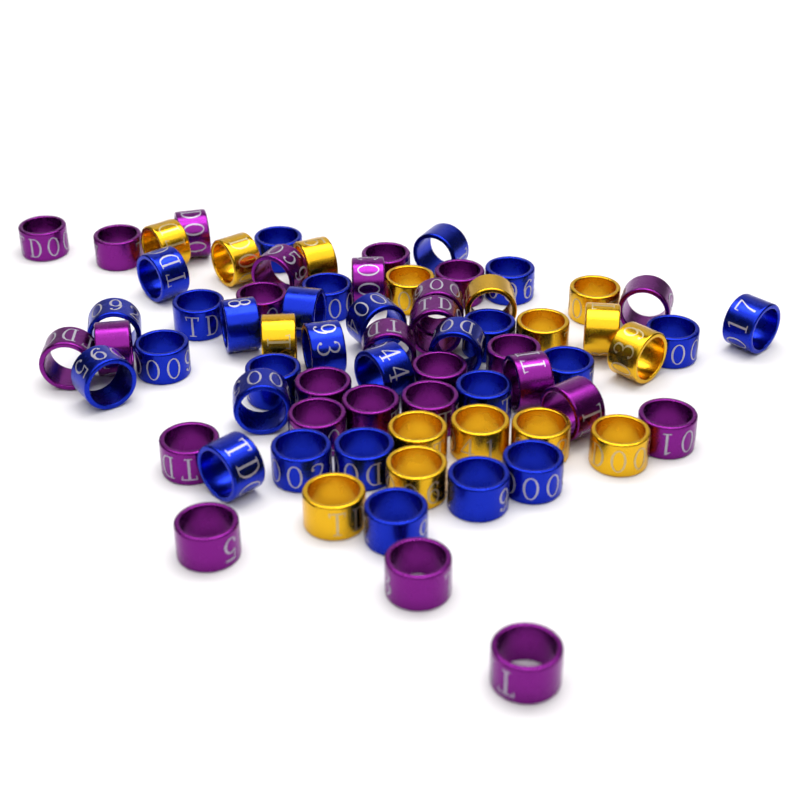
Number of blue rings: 28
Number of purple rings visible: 27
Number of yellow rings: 16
